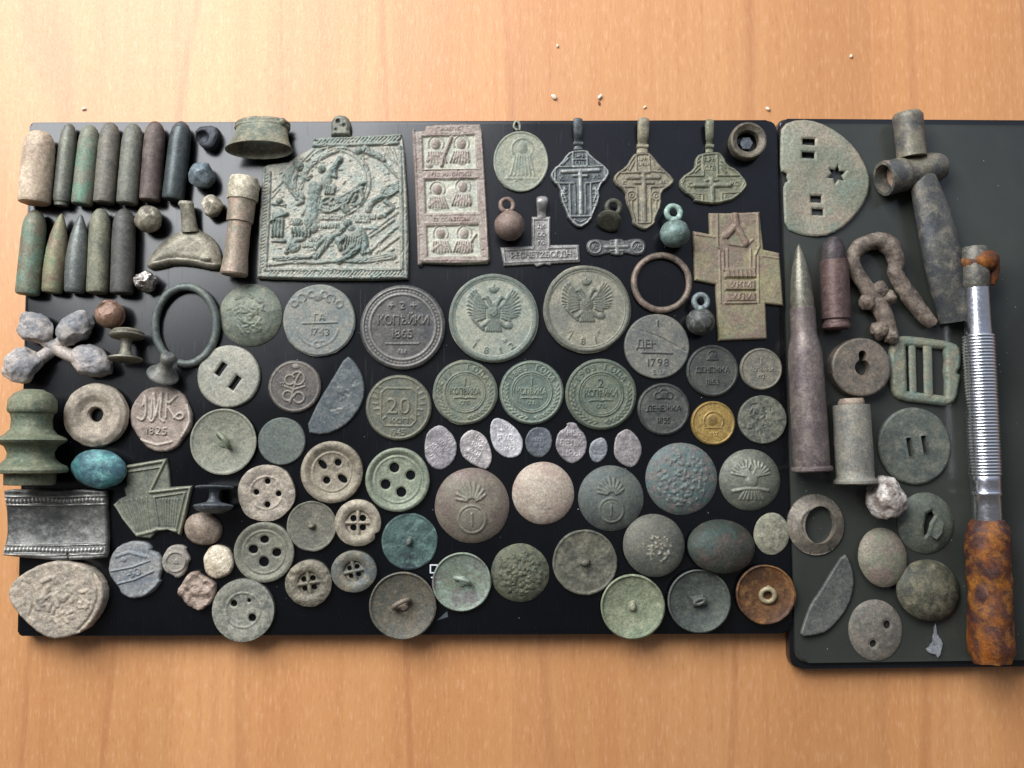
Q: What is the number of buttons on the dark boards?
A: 33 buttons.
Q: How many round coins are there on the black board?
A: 16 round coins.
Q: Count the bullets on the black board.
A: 12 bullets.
